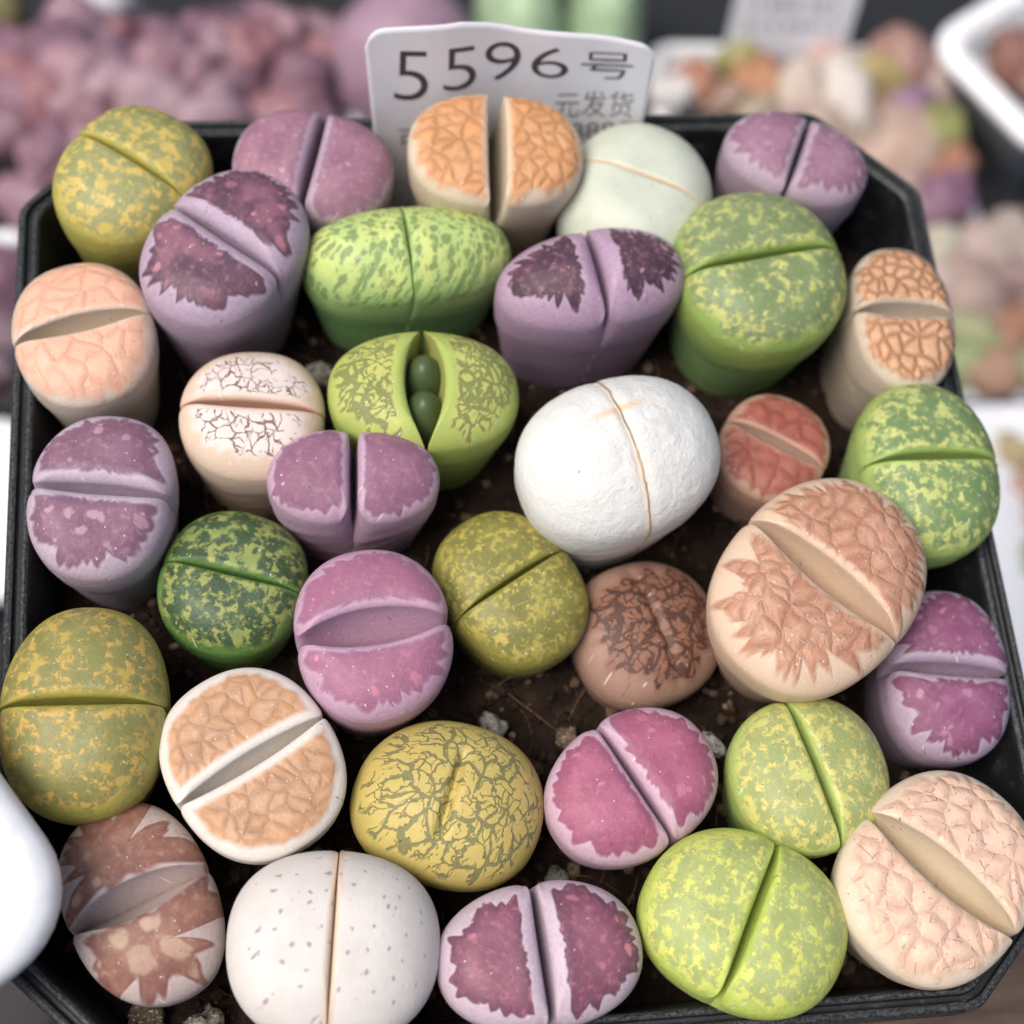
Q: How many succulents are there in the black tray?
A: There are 34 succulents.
